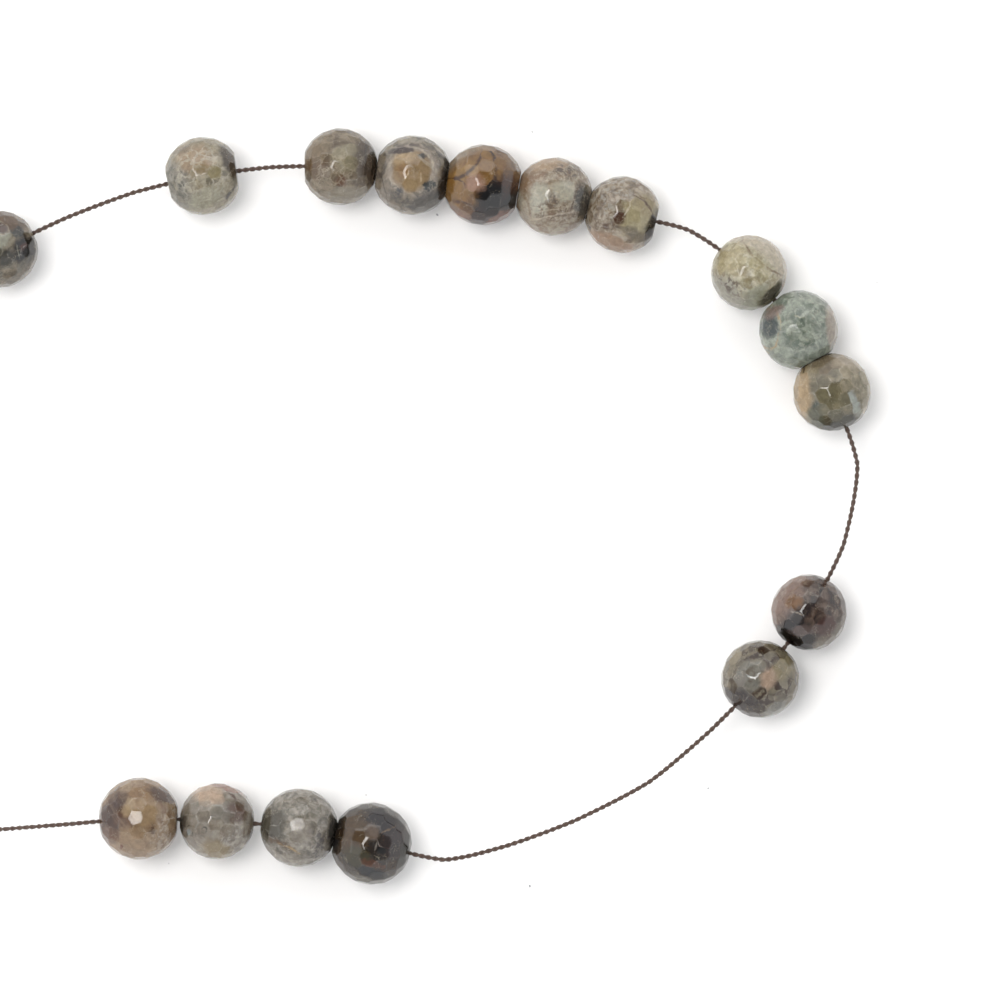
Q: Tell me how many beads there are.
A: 16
